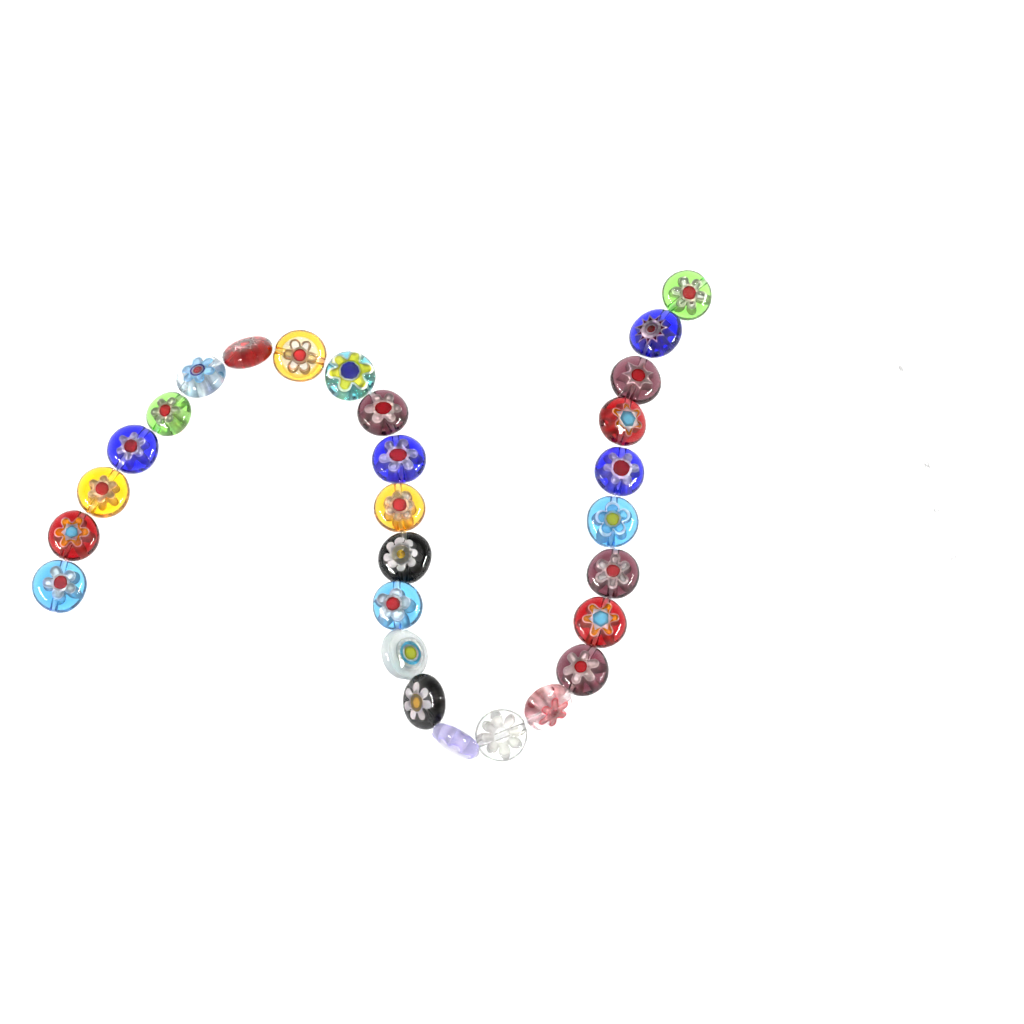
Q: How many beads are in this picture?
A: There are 28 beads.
